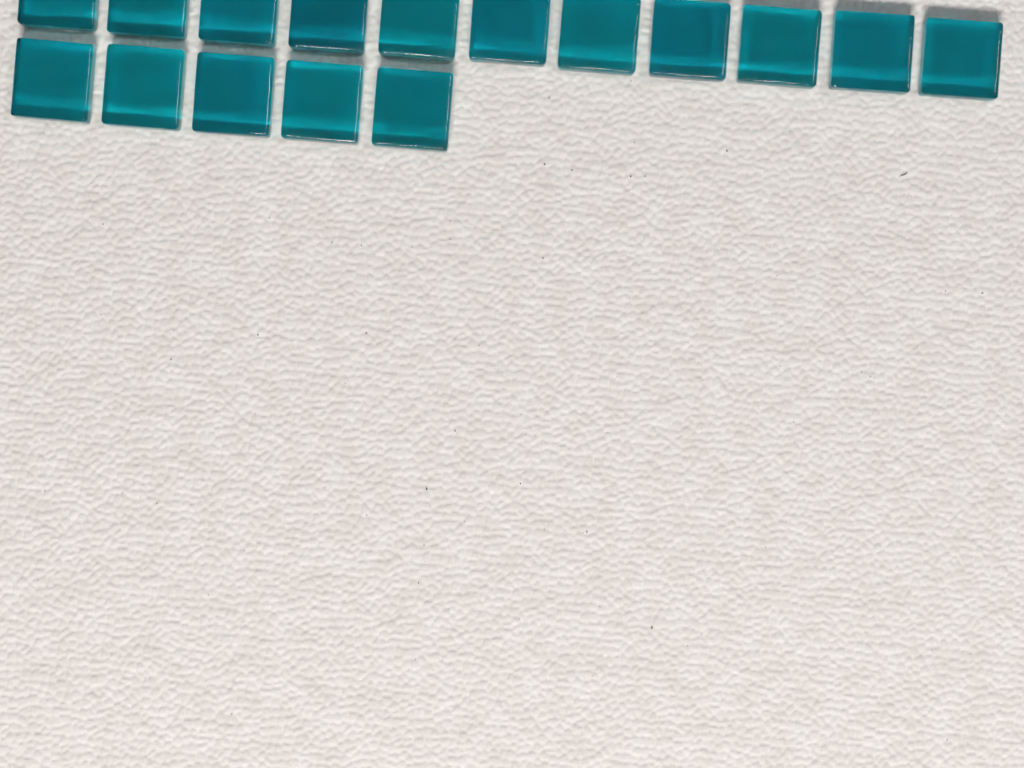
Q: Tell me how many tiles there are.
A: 16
